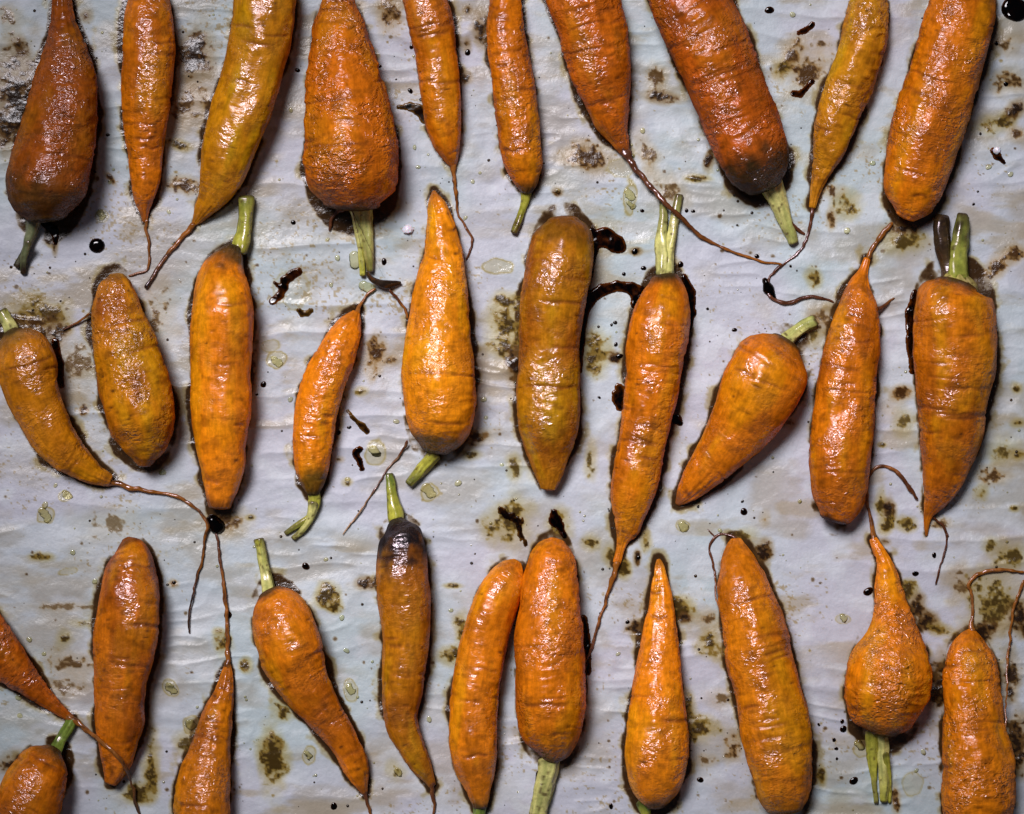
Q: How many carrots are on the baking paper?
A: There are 32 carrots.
